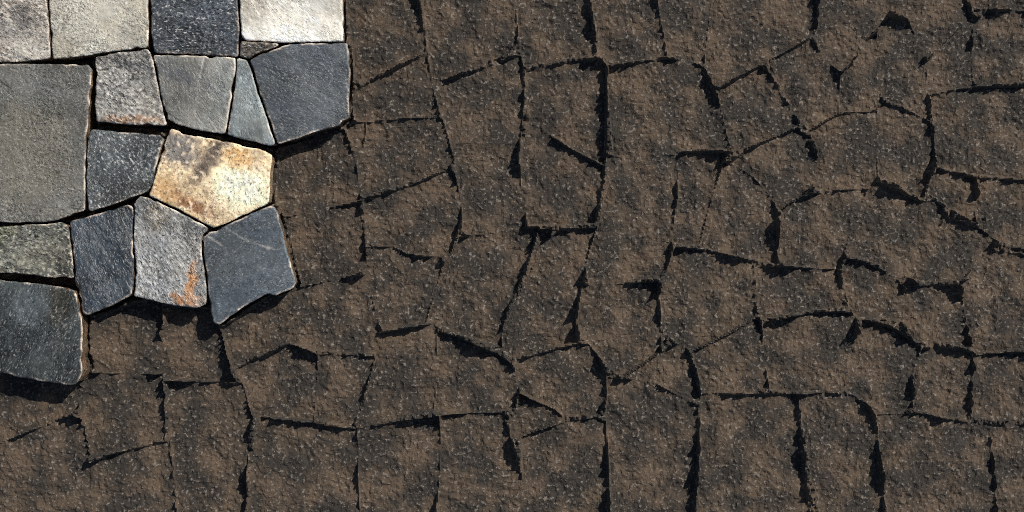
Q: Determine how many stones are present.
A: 17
